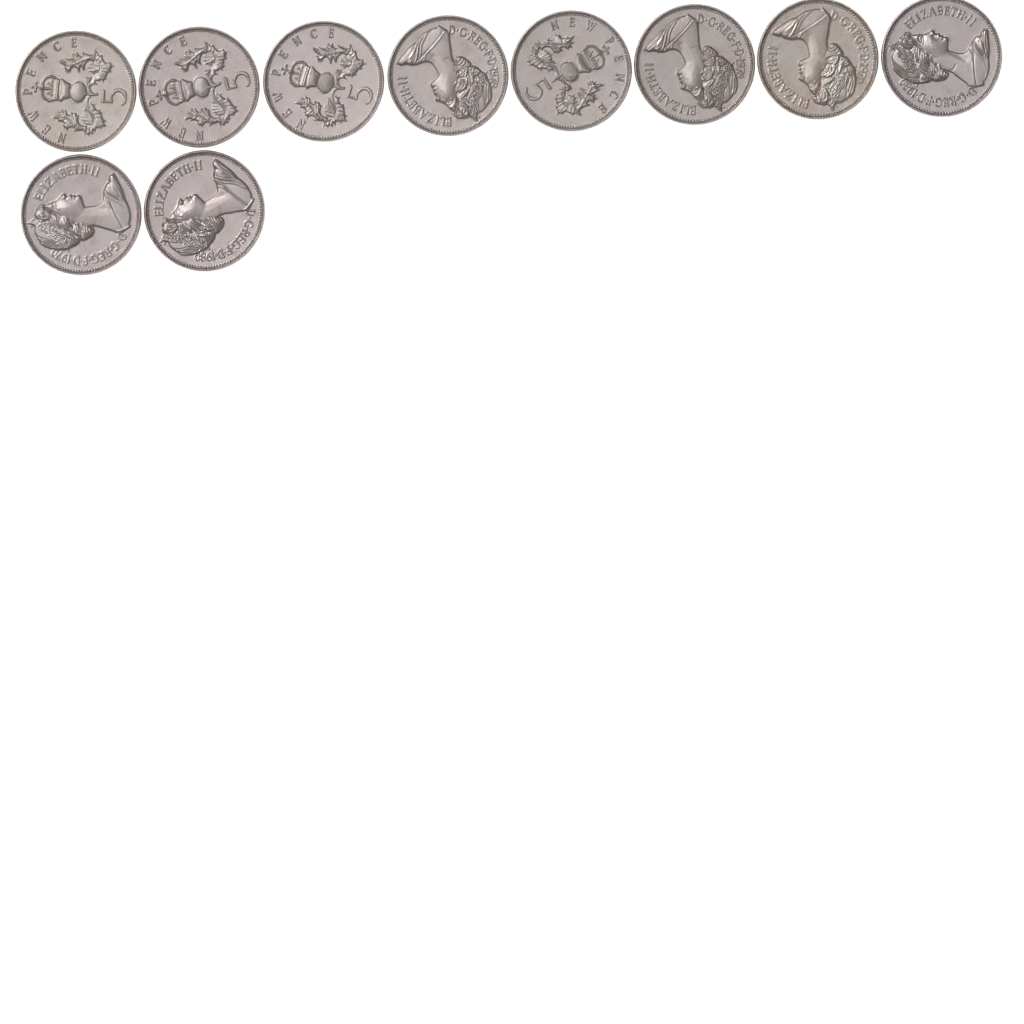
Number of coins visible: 10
